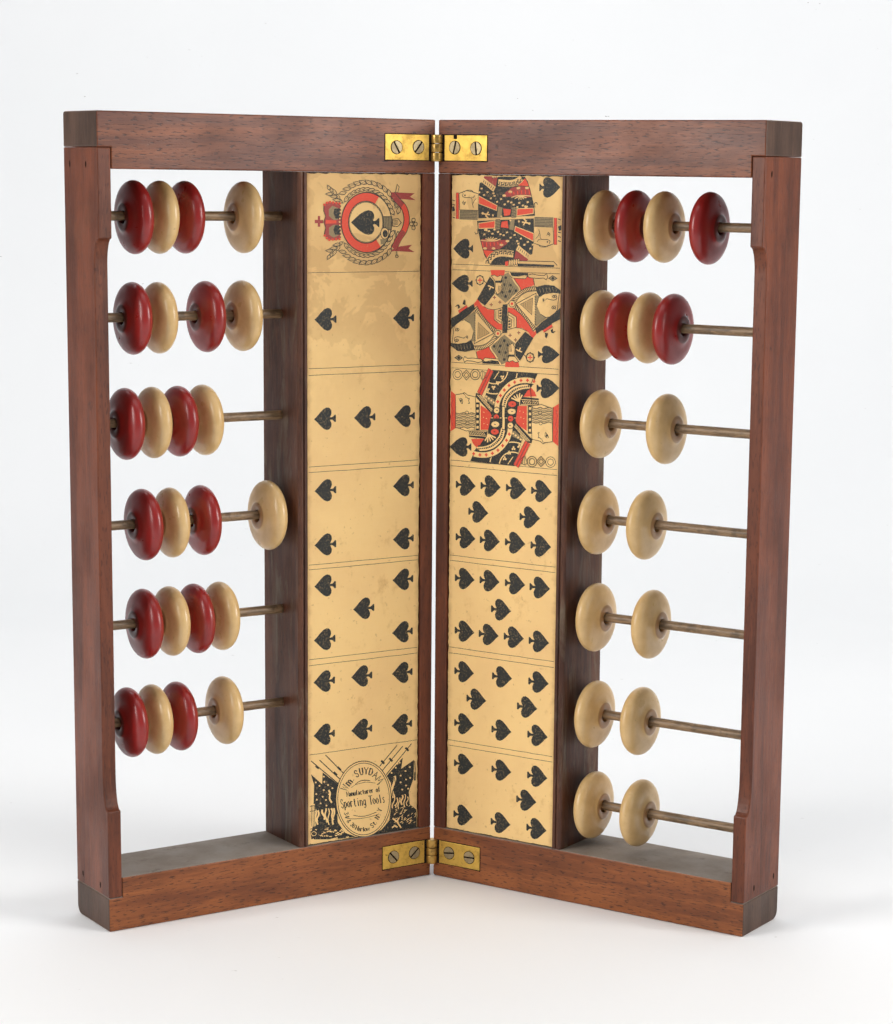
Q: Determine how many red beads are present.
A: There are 16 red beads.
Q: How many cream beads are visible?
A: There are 26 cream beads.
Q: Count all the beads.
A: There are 42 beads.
